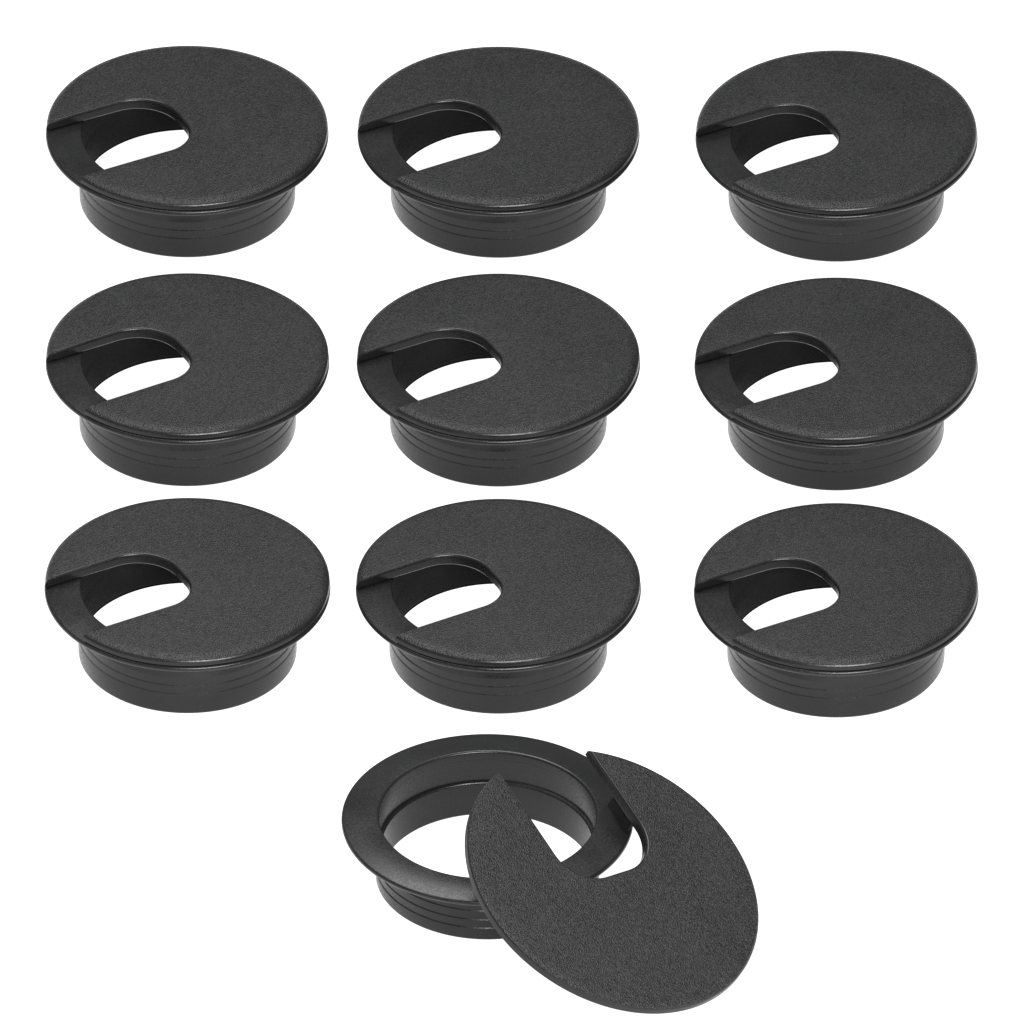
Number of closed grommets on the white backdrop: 9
